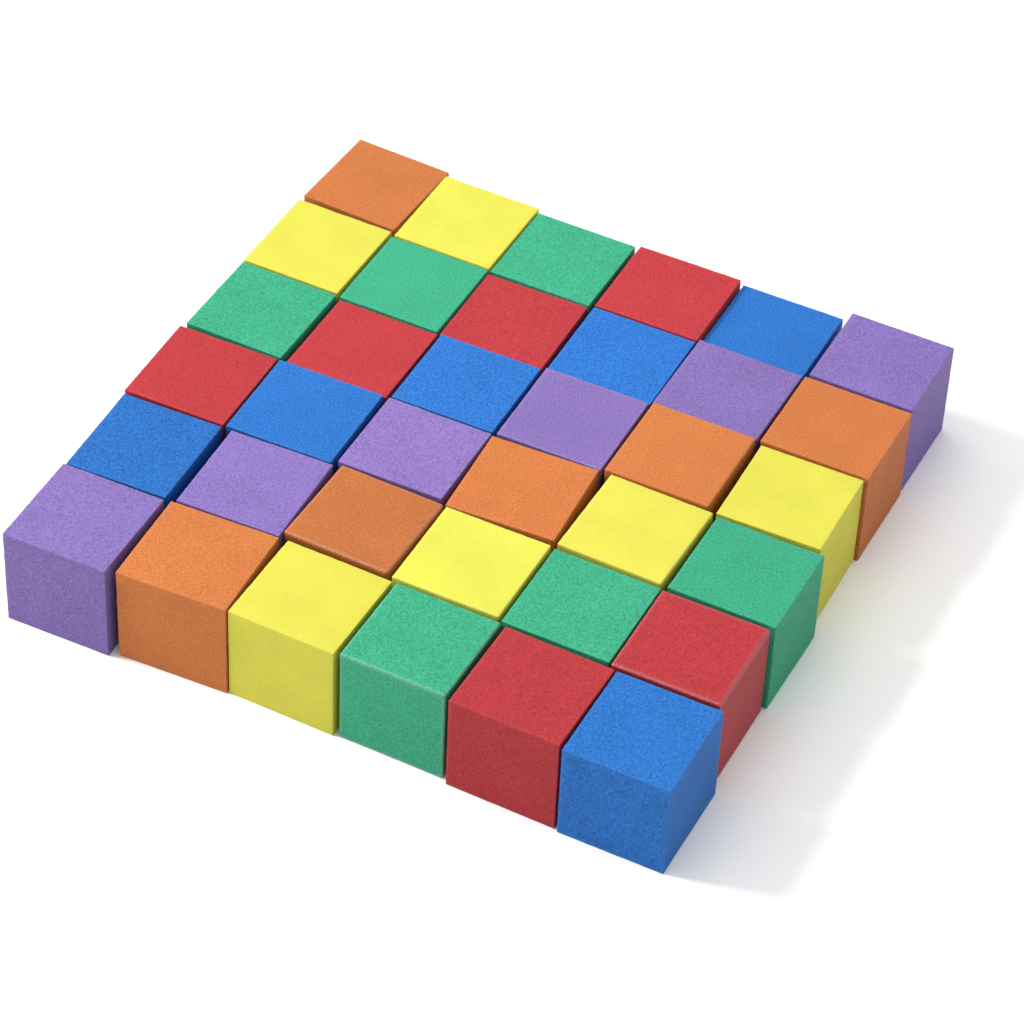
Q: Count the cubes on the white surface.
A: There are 36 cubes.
